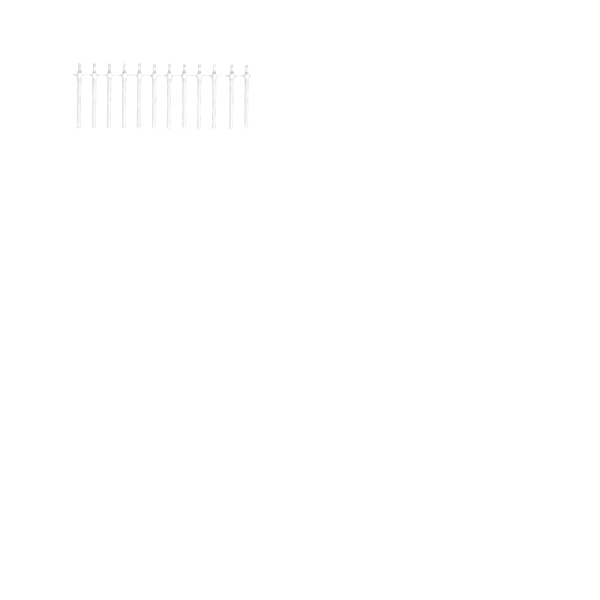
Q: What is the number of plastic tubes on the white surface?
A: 12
